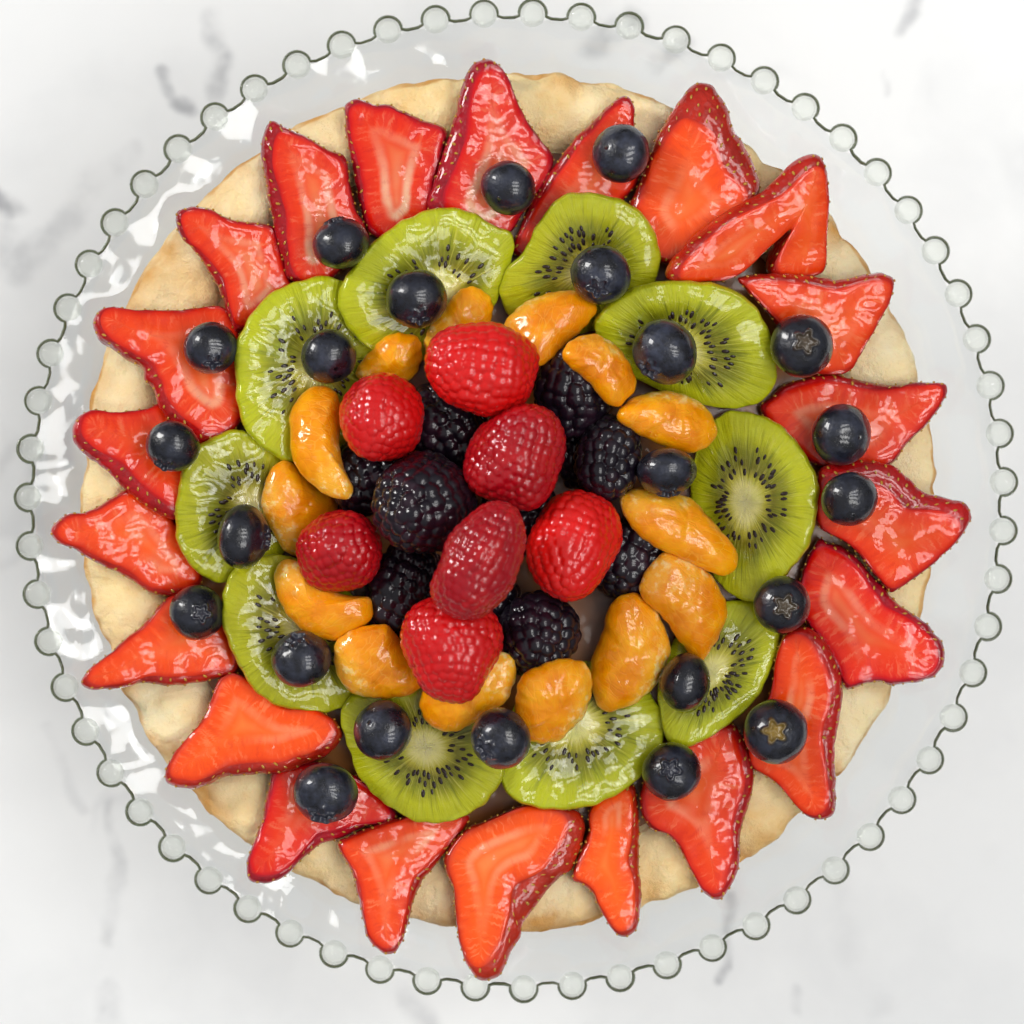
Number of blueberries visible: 23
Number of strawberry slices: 22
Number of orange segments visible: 14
